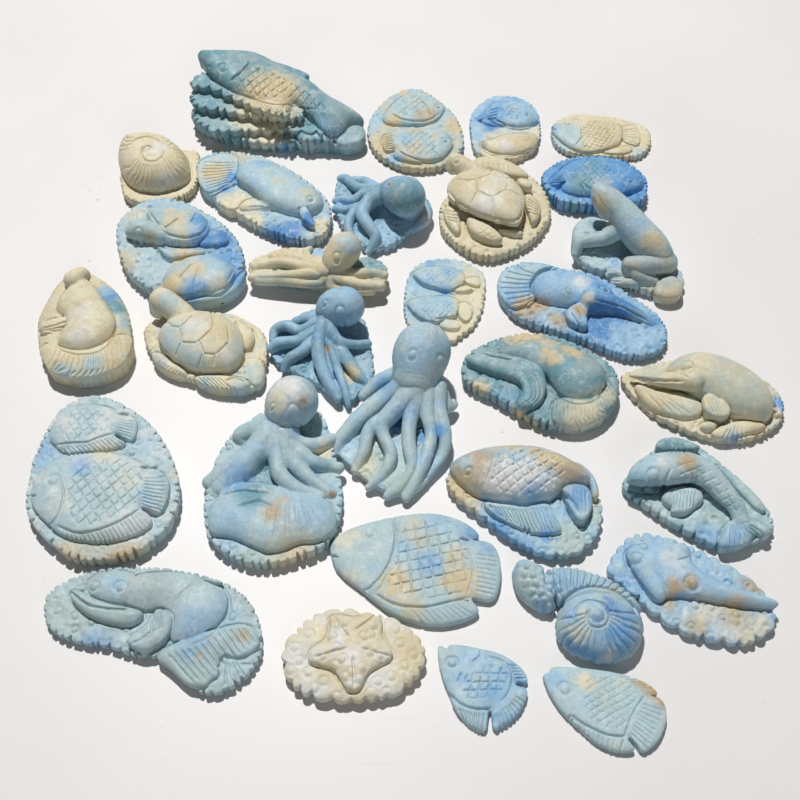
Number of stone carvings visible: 31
